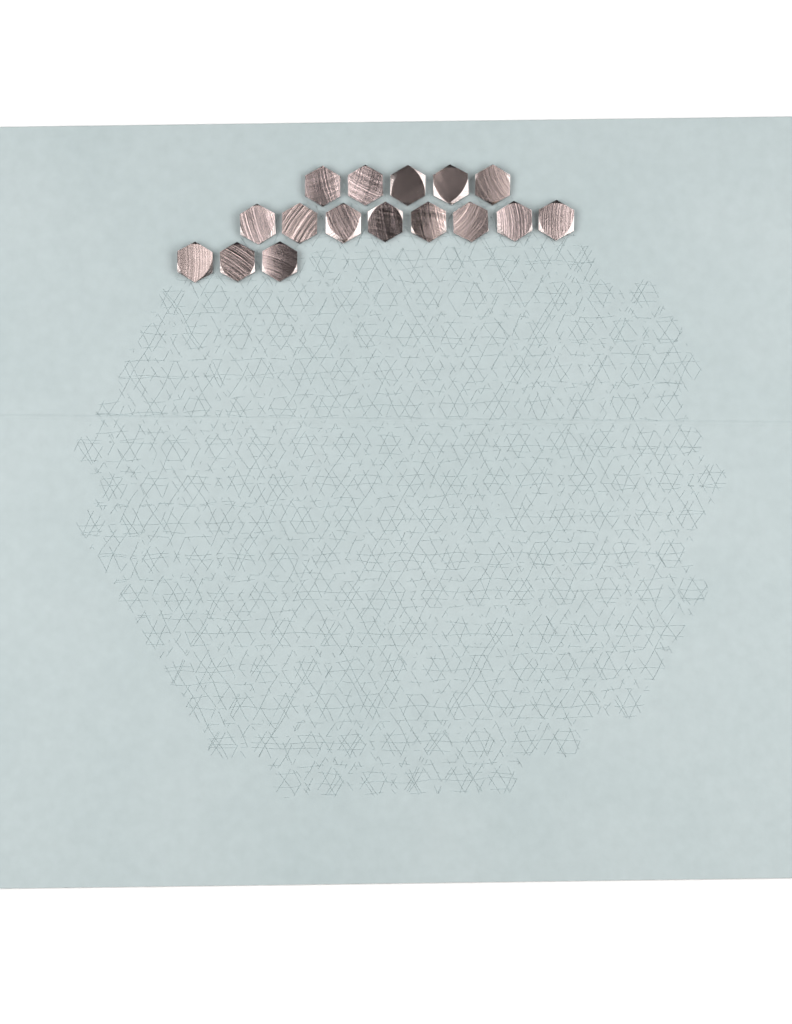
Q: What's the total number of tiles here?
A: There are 16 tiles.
